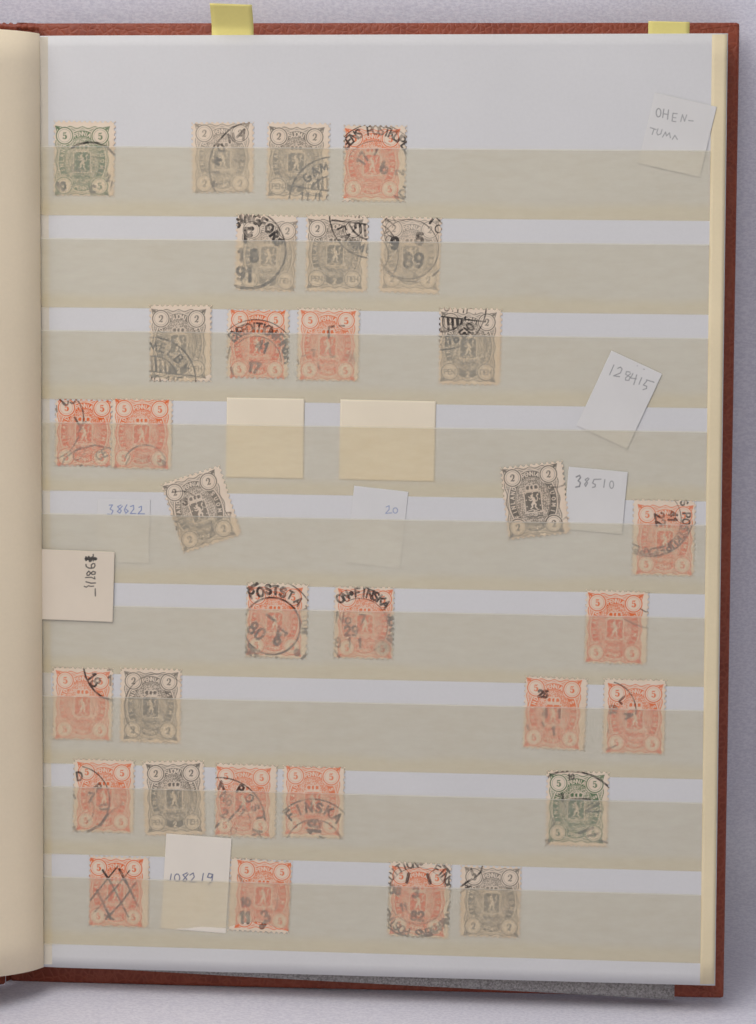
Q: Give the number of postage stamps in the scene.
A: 32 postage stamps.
